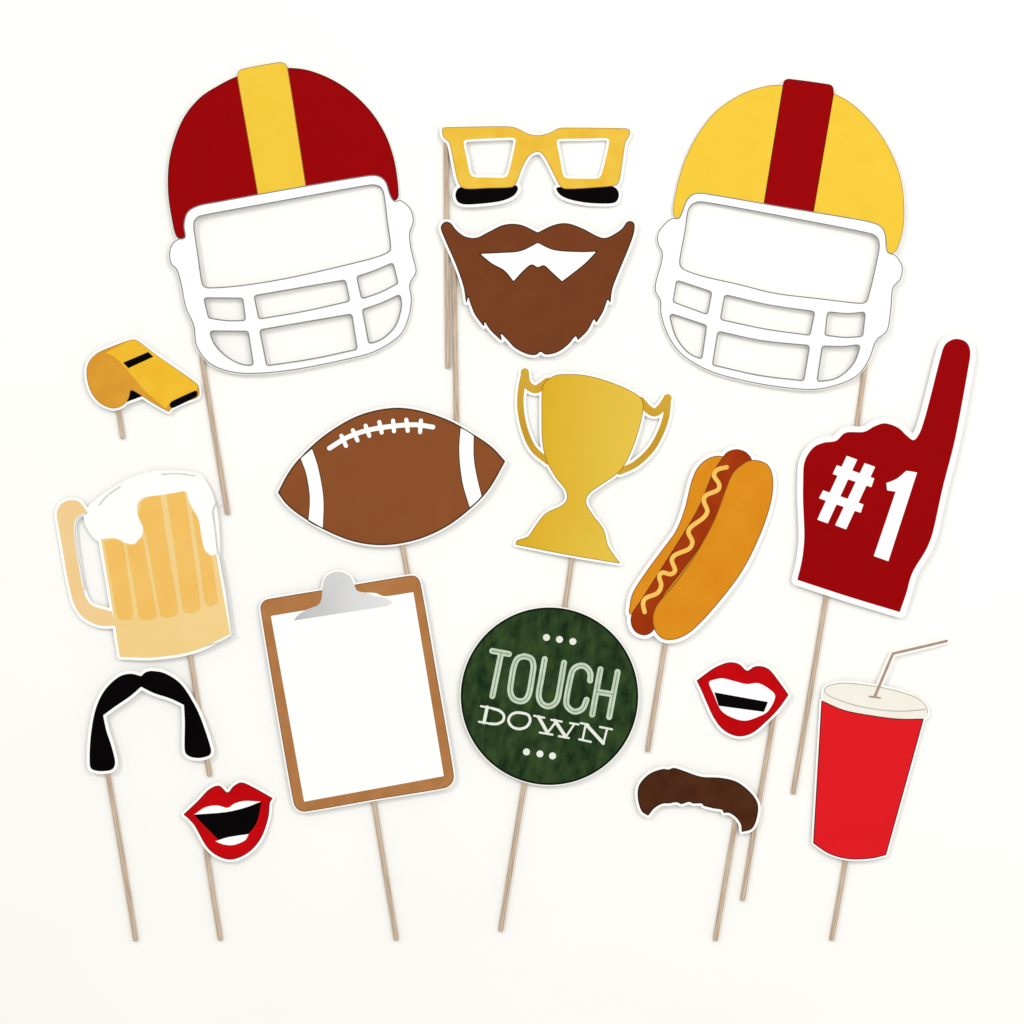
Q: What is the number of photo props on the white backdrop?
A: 17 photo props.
